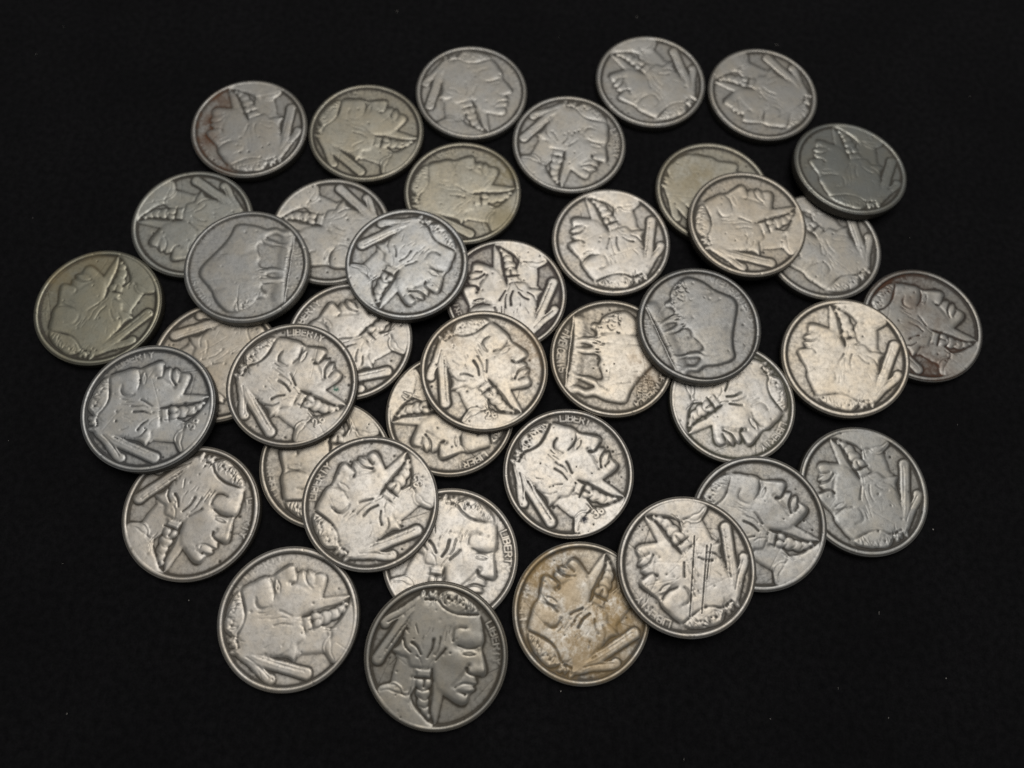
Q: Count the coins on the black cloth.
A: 40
